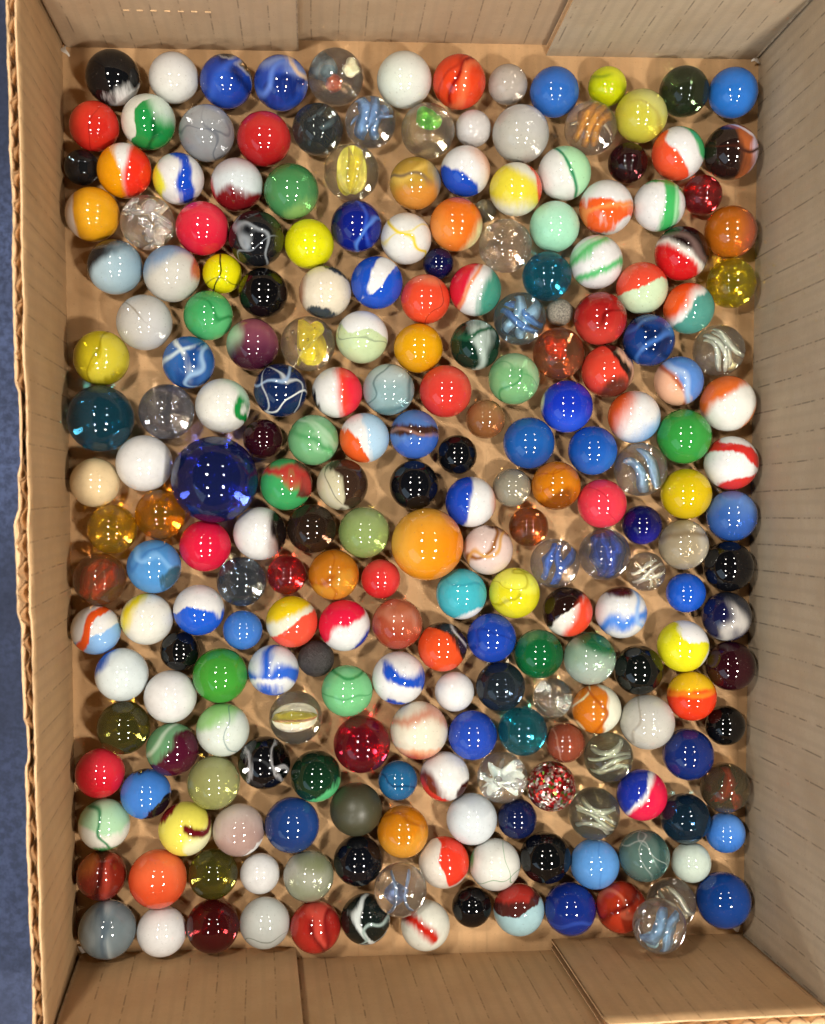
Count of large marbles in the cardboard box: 200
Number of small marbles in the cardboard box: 33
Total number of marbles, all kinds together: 233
